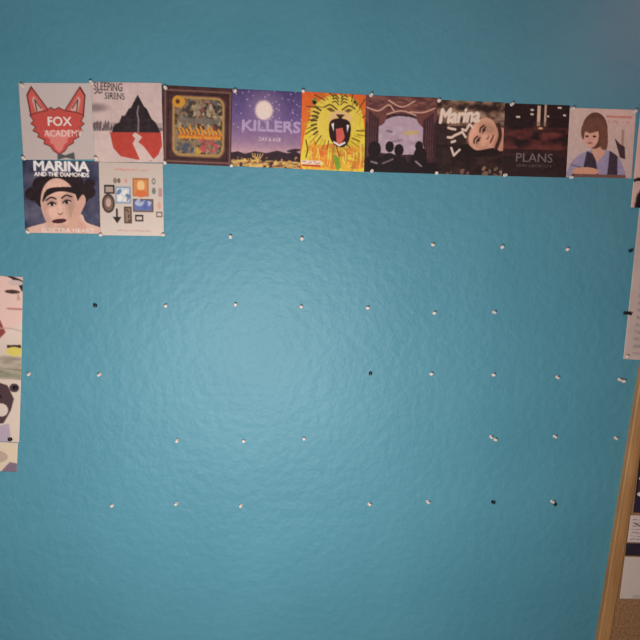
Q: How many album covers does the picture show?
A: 11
